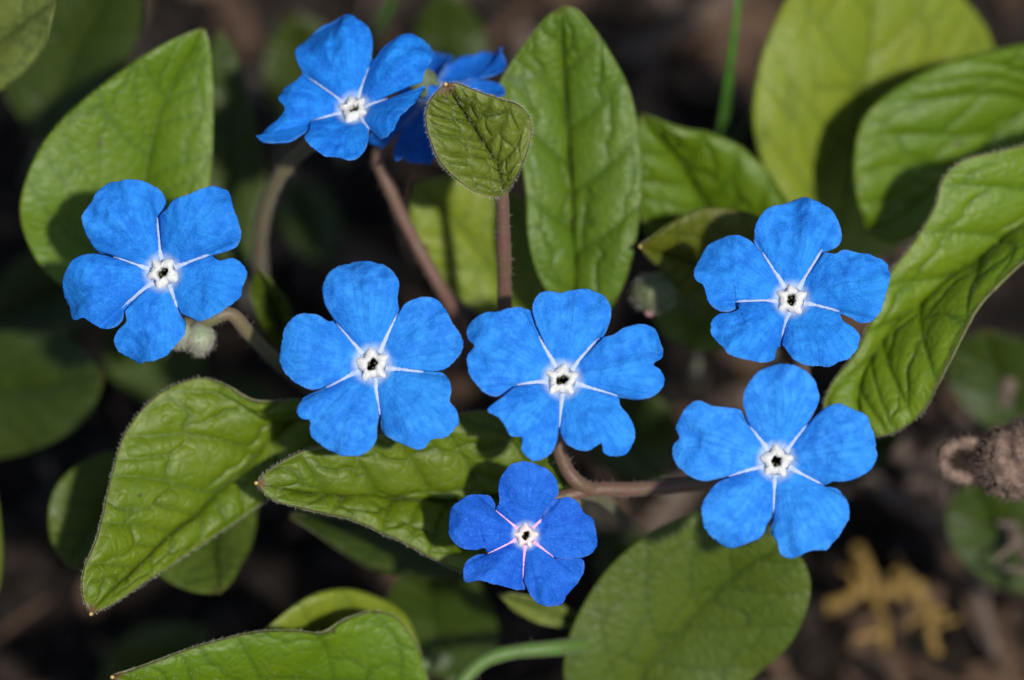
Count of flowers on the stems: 8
